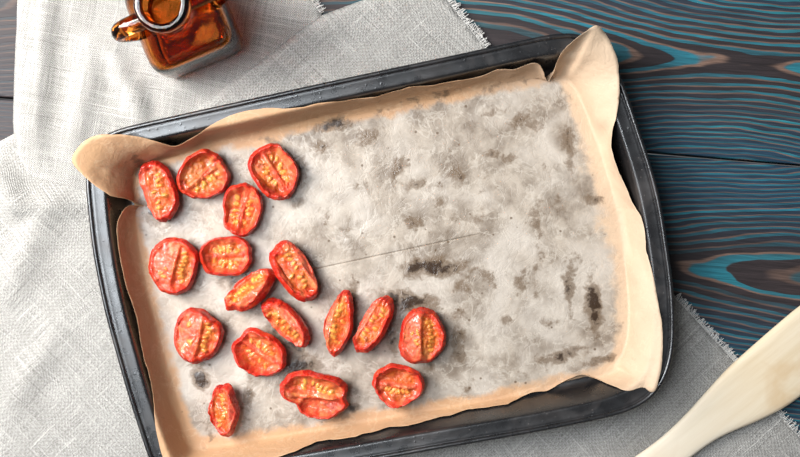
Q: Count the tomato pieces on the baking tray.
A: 17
